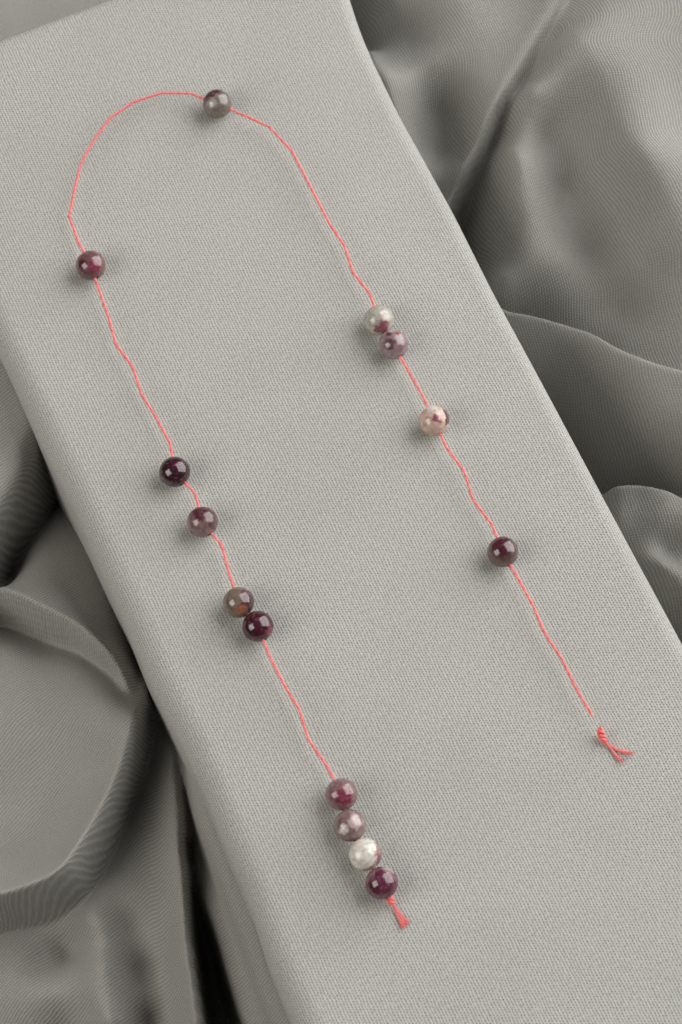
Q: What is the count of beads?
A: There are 14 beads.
